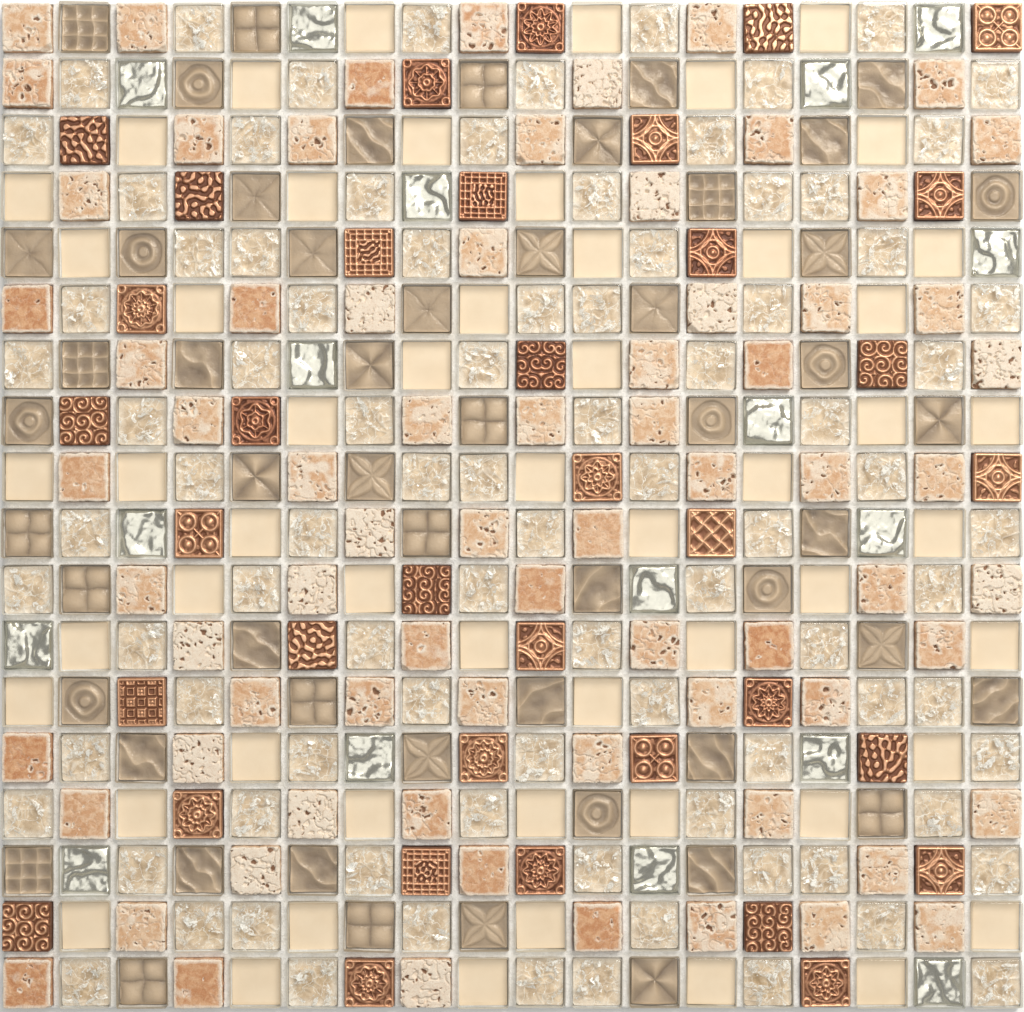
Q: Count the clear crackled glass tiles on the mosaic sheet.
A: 90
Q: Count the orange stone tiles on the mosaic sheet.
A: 73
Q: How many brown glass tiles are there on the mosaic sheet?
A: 54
